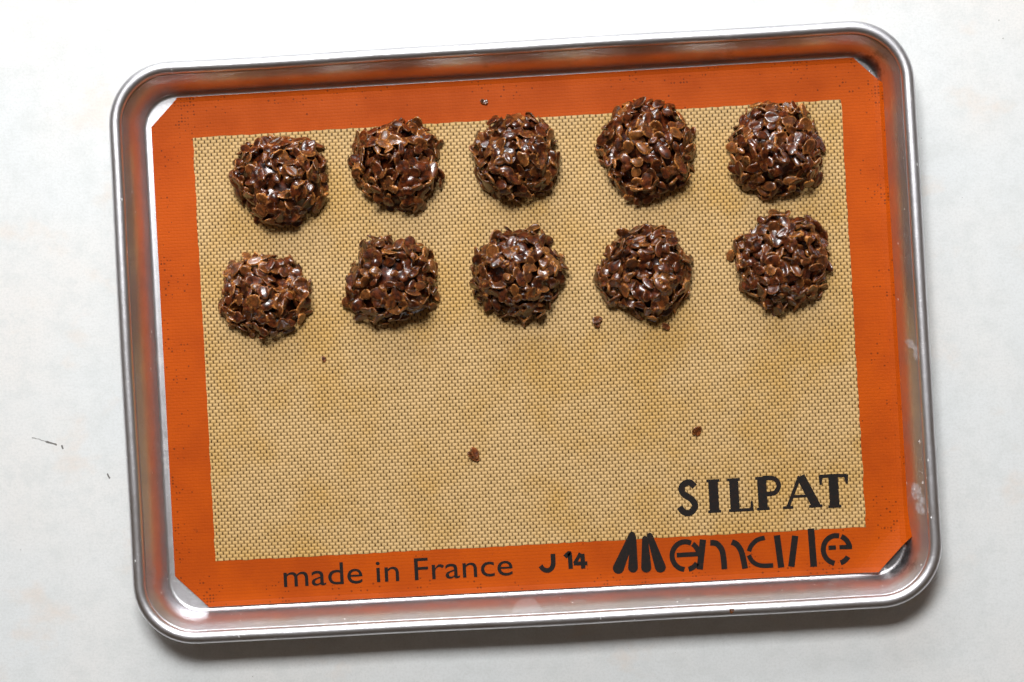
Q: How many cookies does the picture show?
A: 10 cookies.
